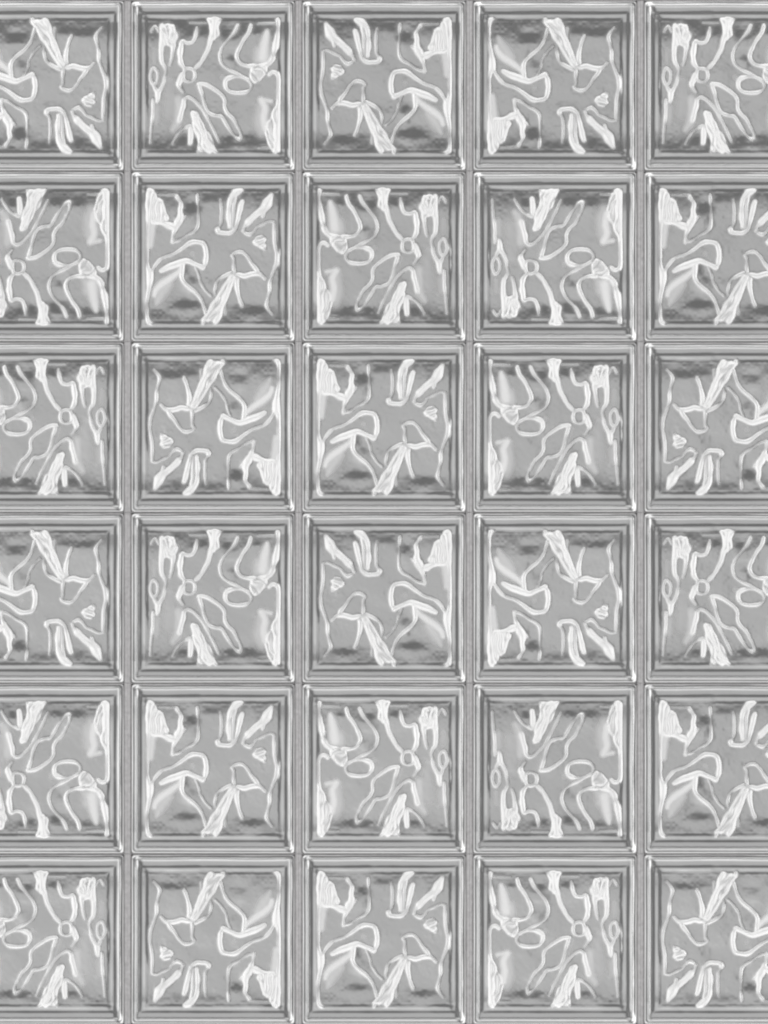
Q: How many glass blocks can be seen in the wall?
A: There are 30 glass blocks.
